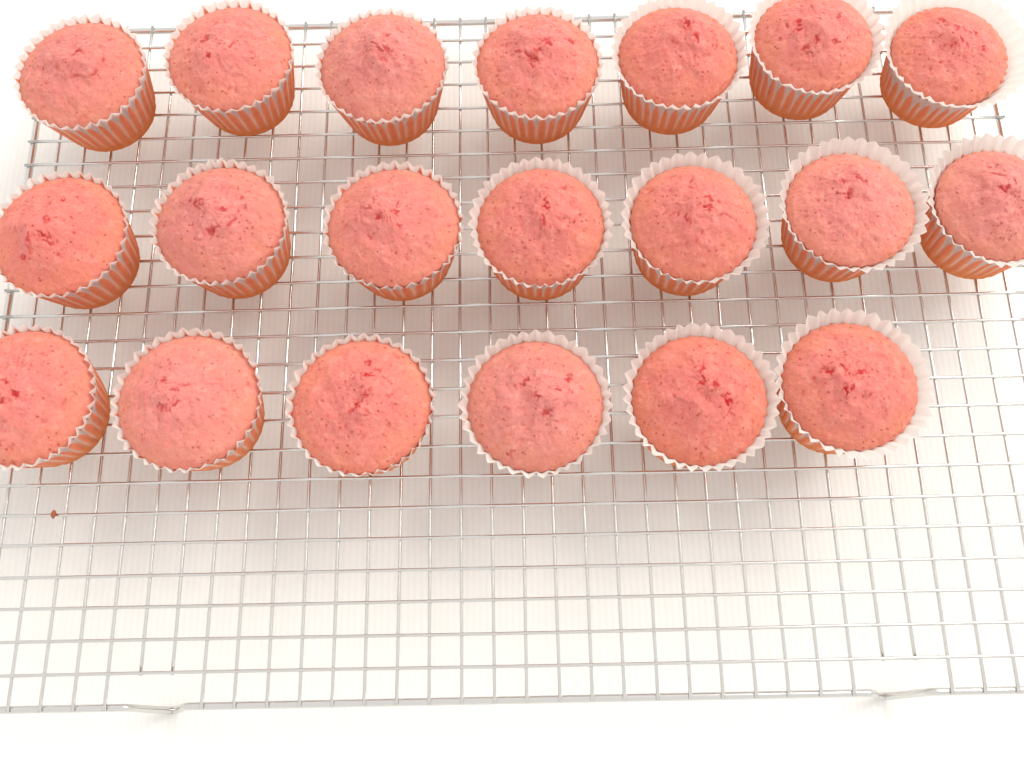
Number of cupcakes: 20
